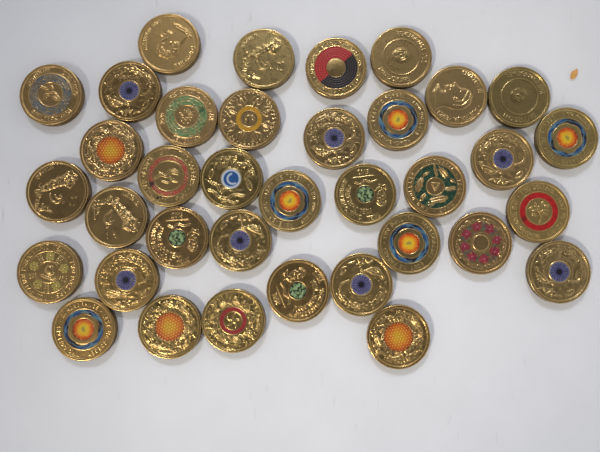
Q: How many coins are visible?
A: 36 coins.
